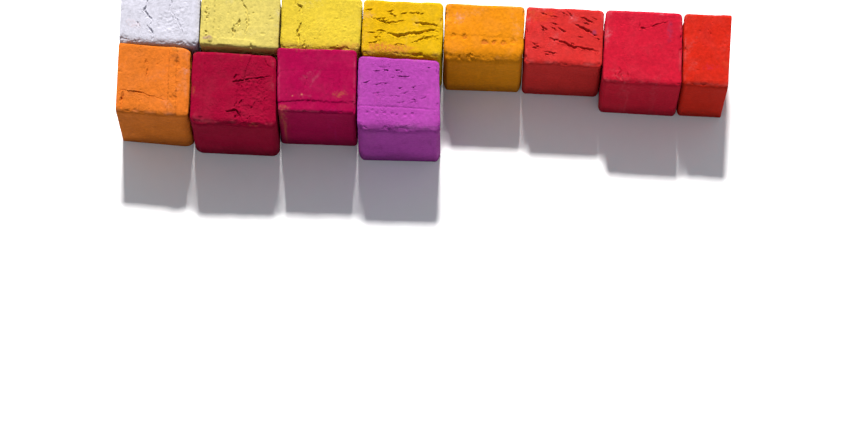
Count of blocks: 12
